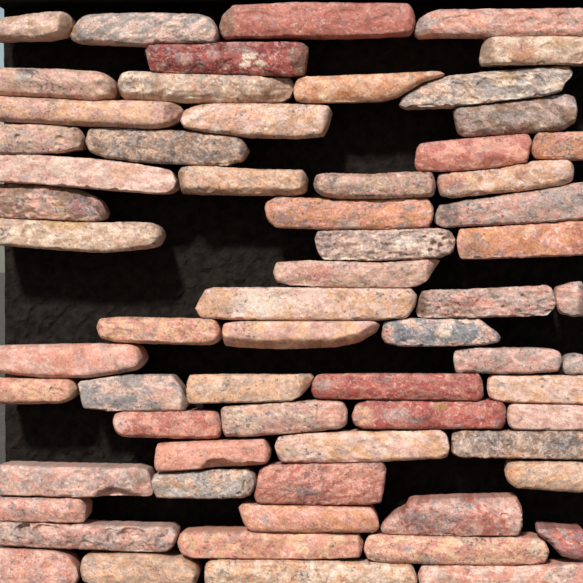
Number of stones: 64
